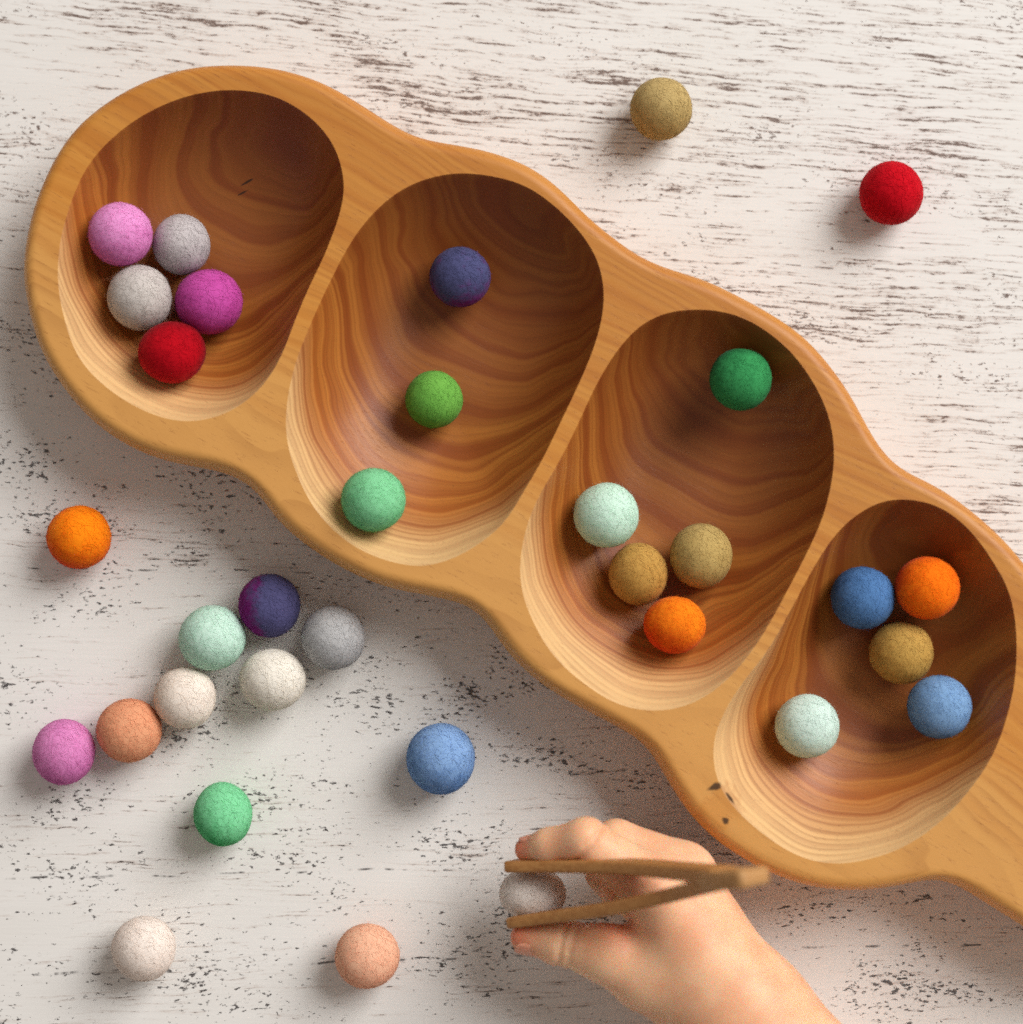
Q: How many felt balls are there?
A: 33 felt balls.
